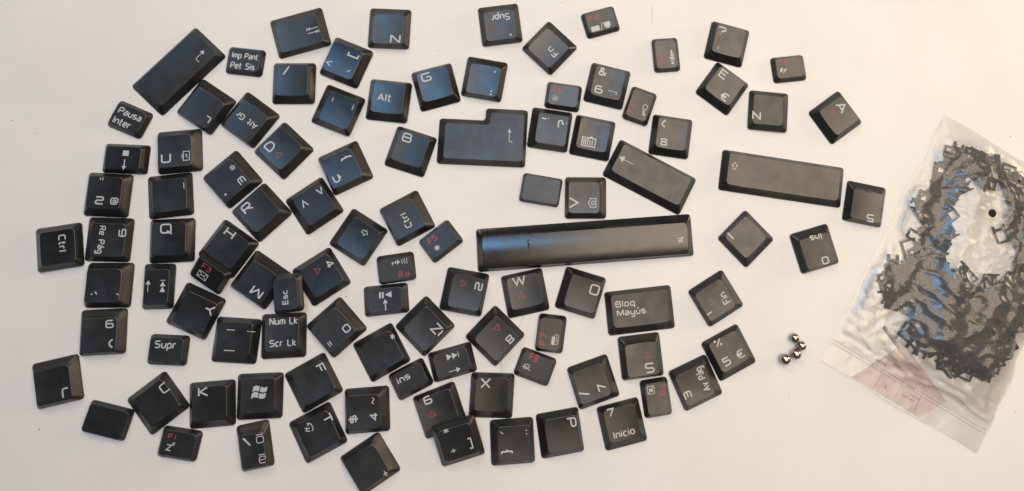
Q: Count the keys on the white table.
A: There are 102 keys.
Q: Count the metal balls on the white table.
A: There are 4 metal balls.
